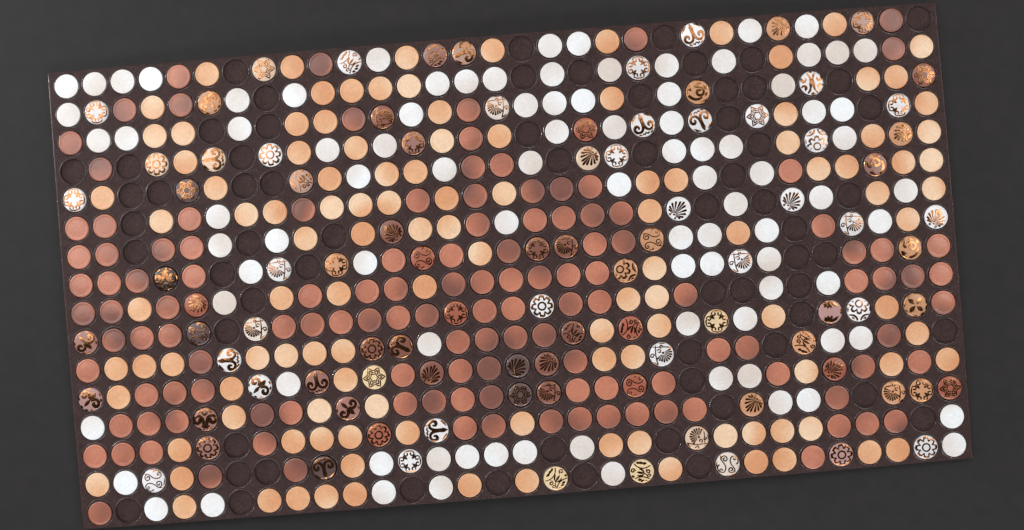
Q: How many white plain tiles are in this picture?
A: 92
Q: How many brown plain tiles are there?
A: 128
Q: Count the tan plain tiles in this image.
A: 118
